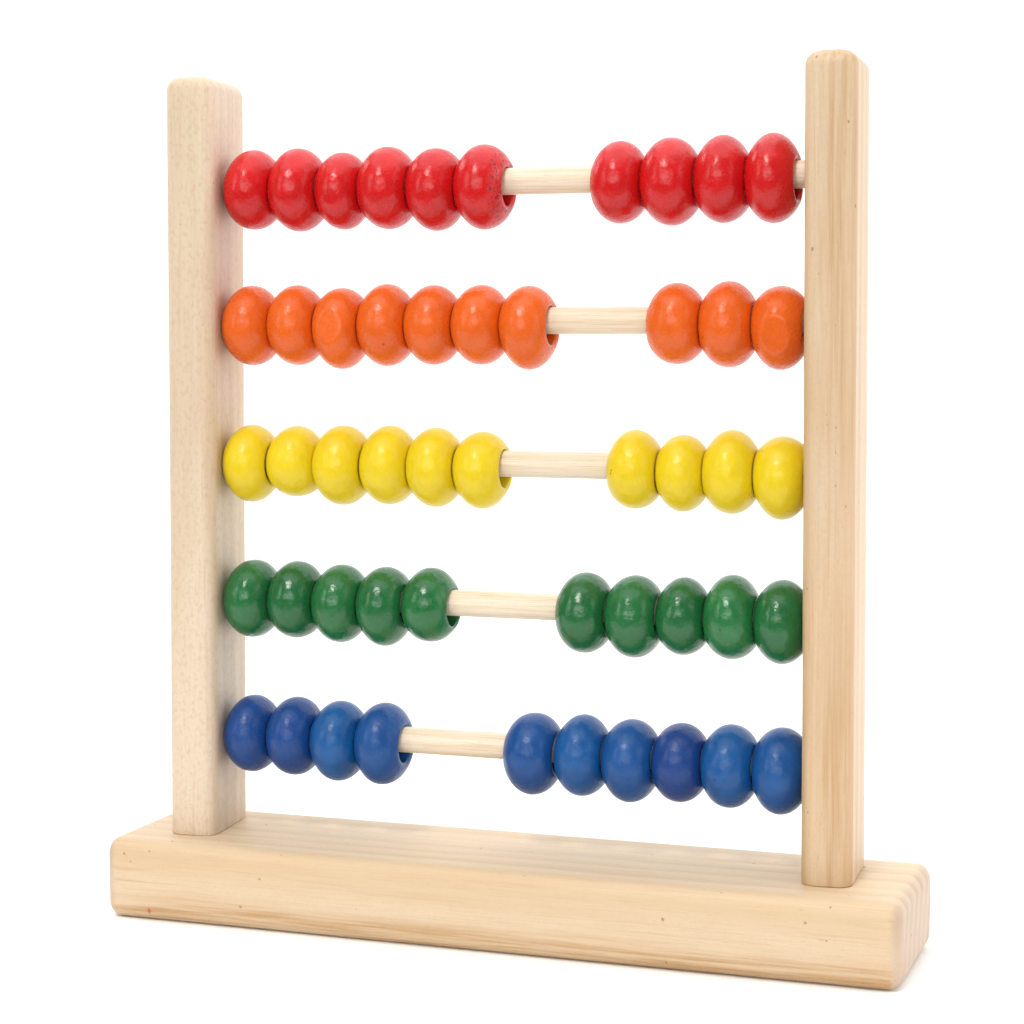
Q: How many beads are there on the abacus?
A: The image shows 50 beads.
